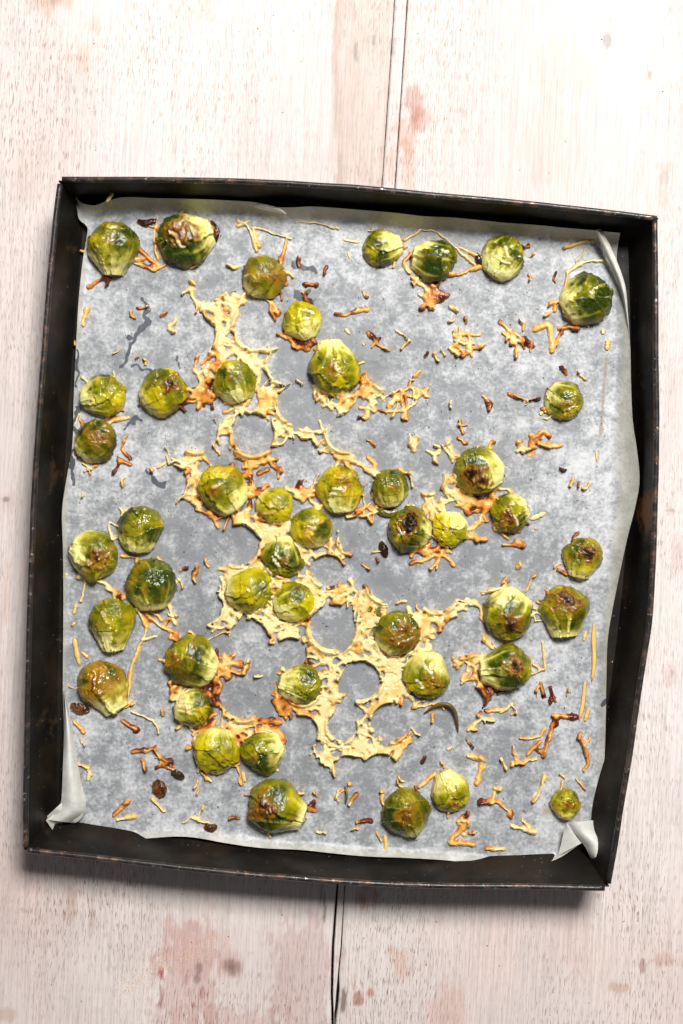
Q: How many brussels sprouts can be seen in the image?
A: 46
